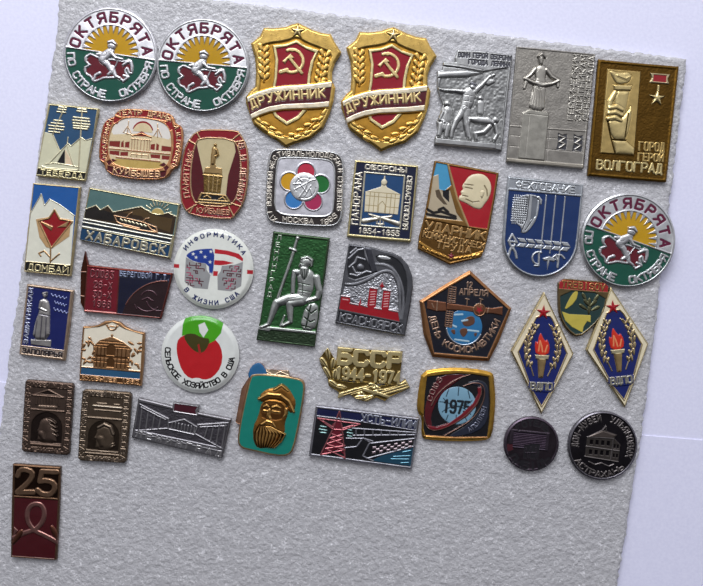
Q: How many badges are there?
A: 38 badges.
